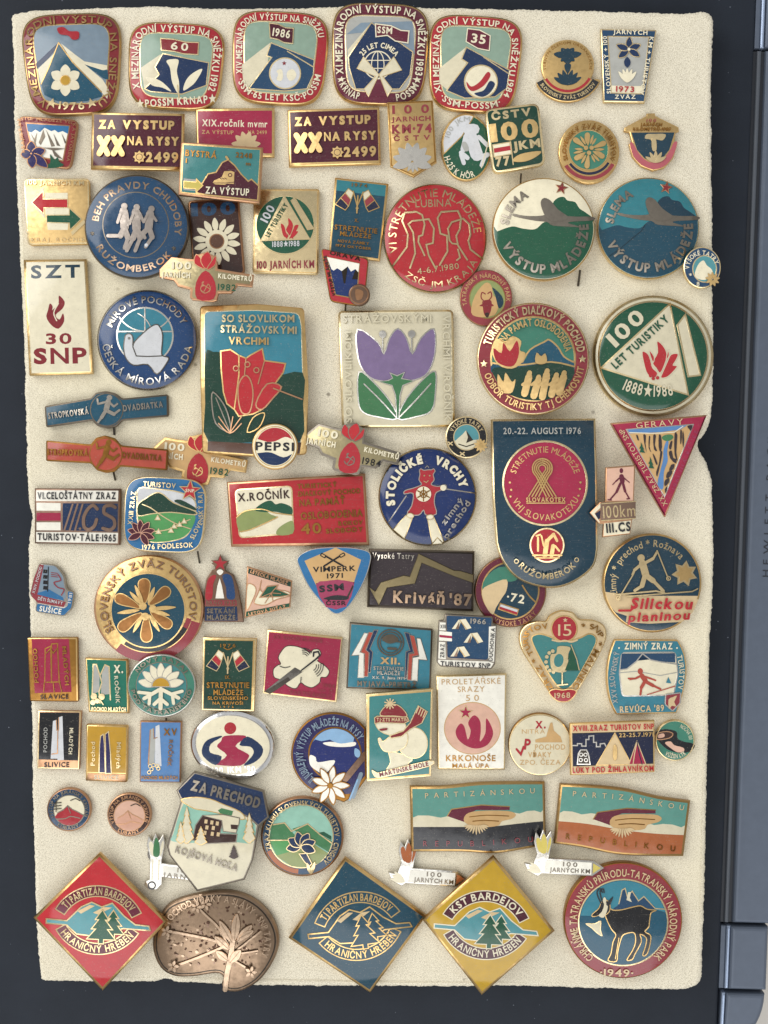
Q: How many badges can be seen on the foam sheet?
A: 89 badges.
